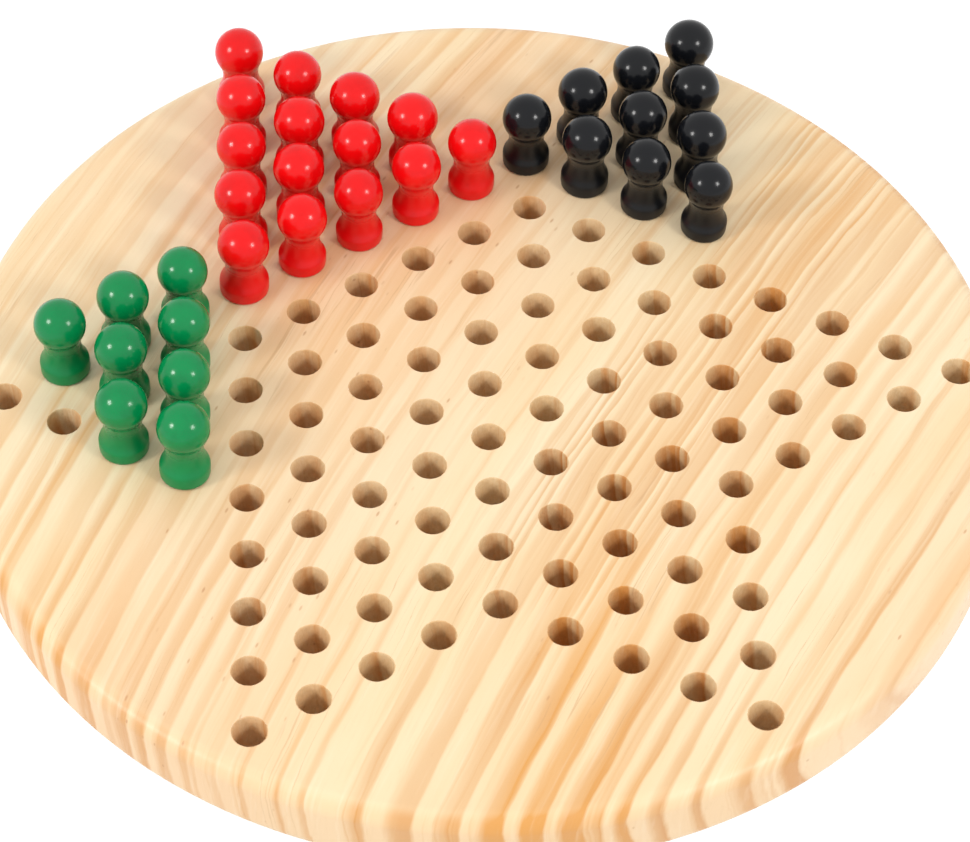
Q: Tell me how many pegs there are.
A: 33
